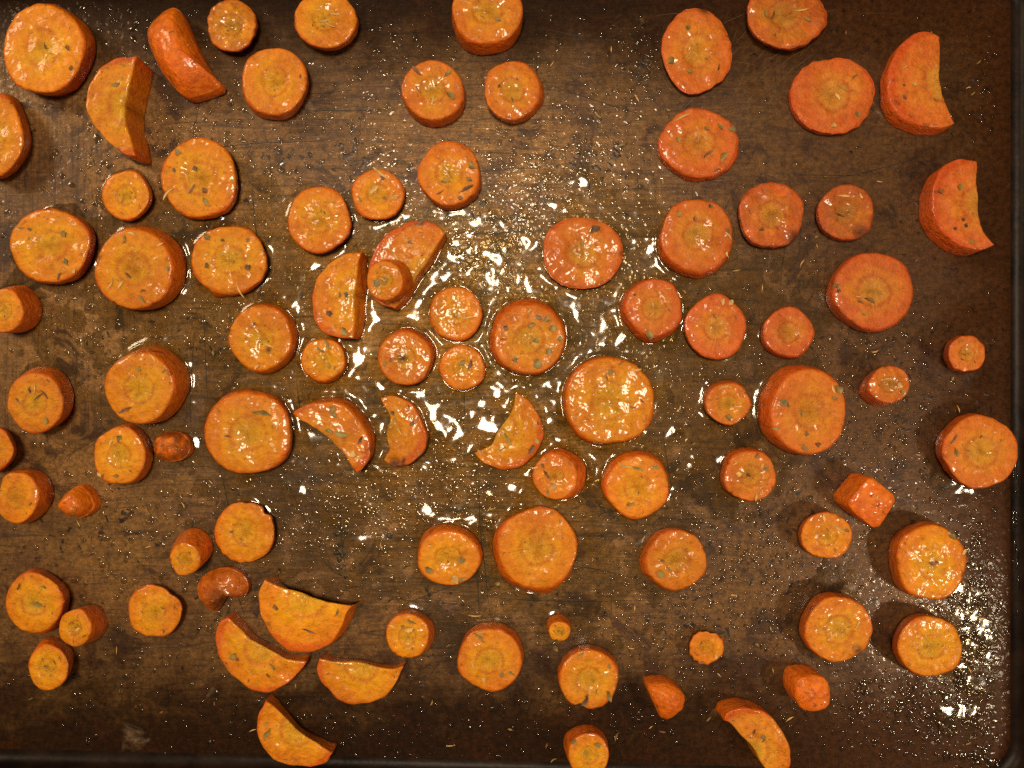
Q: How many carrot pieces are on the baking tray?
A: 90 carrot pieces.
